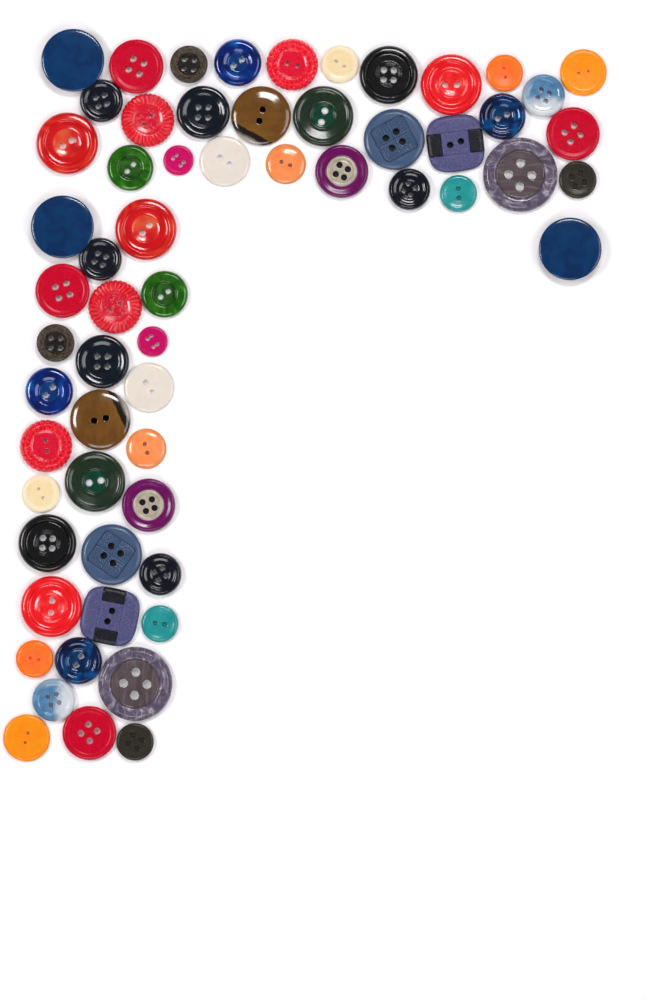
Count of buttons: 61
